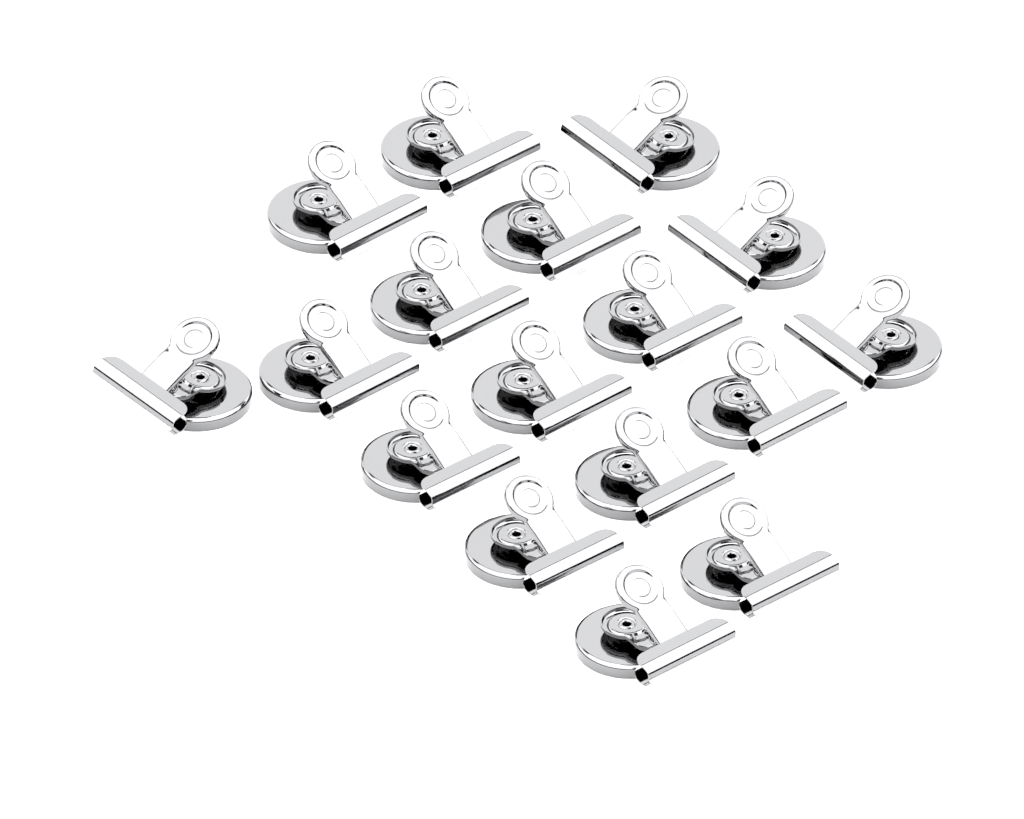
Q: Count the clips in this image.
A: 17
